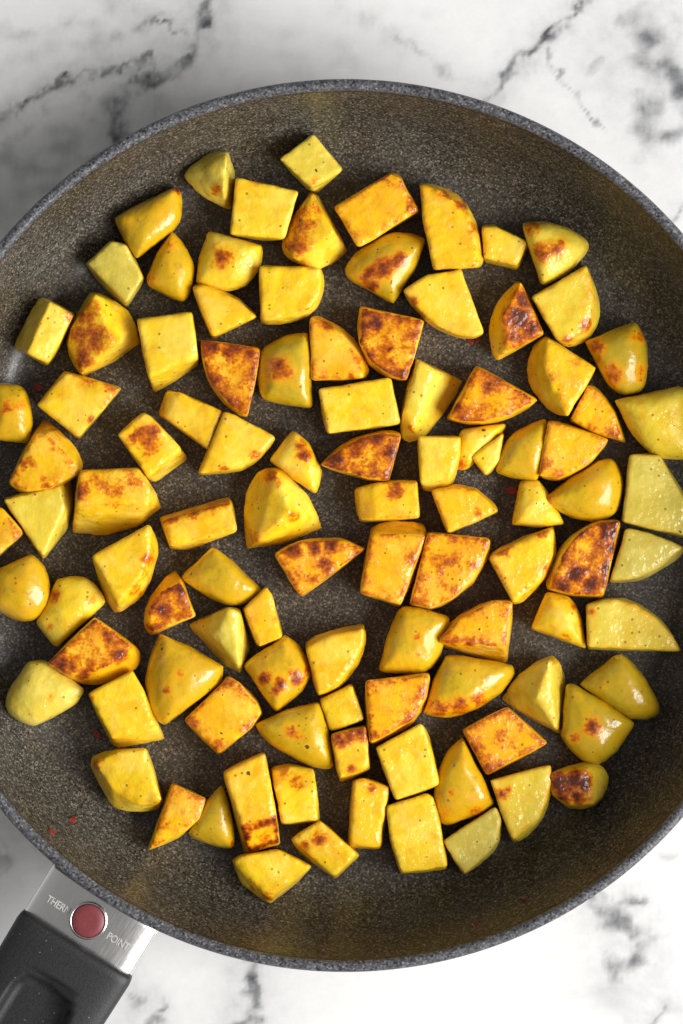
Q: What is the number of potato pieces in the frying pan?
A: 102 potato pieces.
